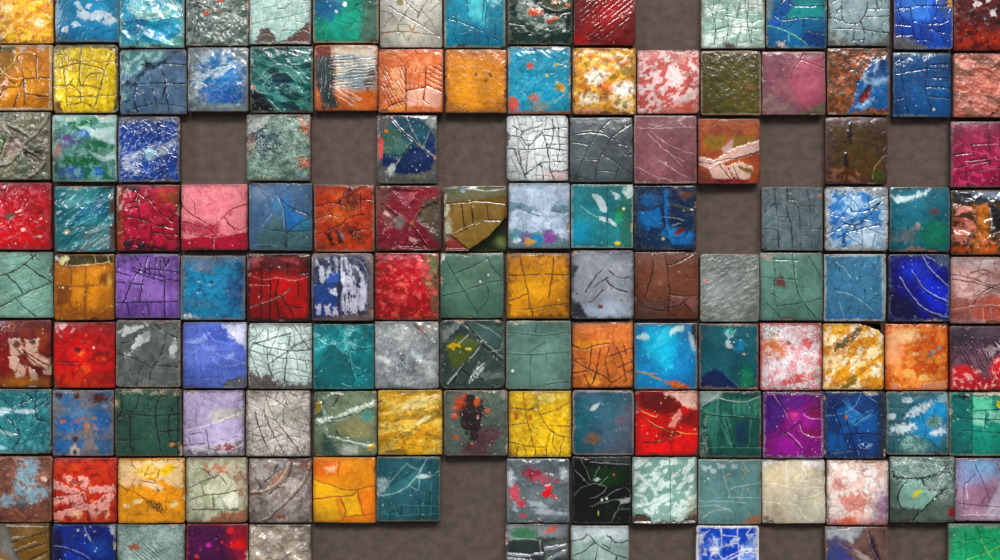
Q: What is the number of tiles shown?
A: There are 130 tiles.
